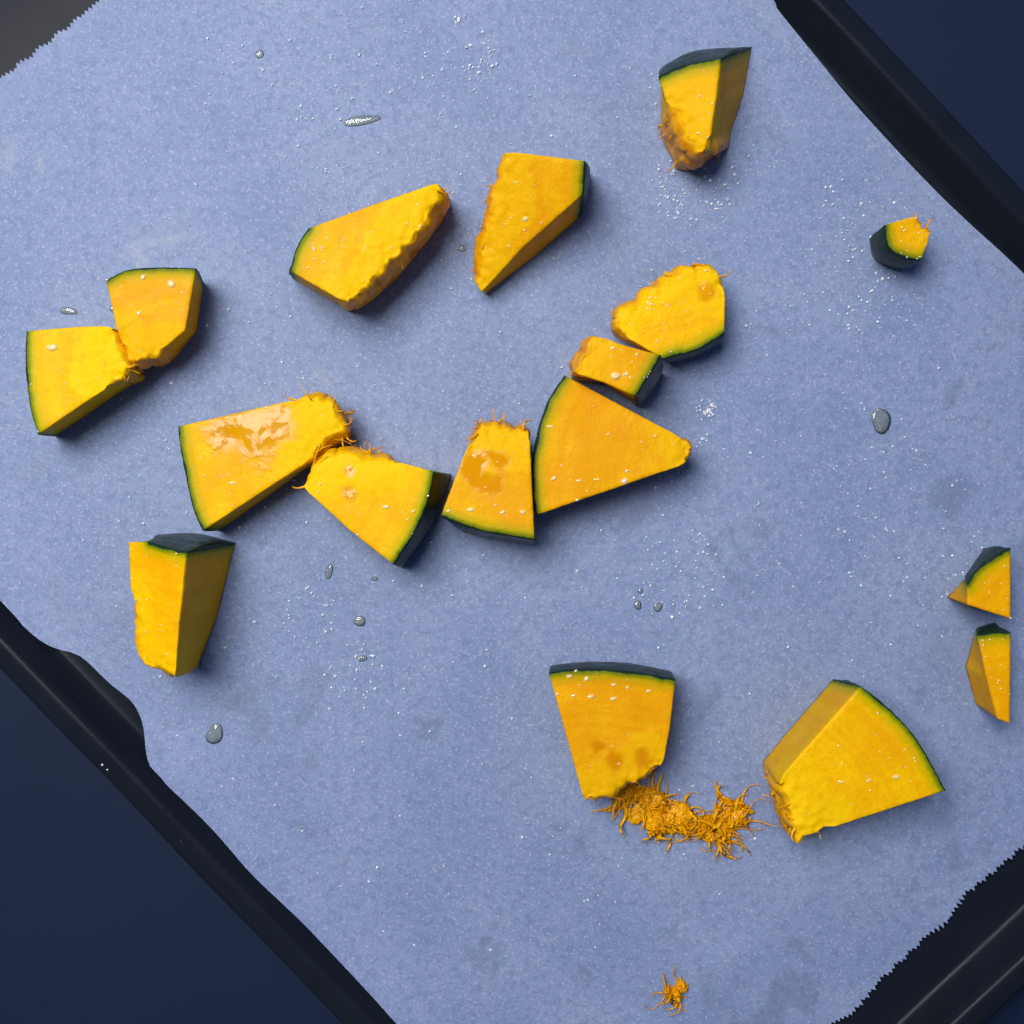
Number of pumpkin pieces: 17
